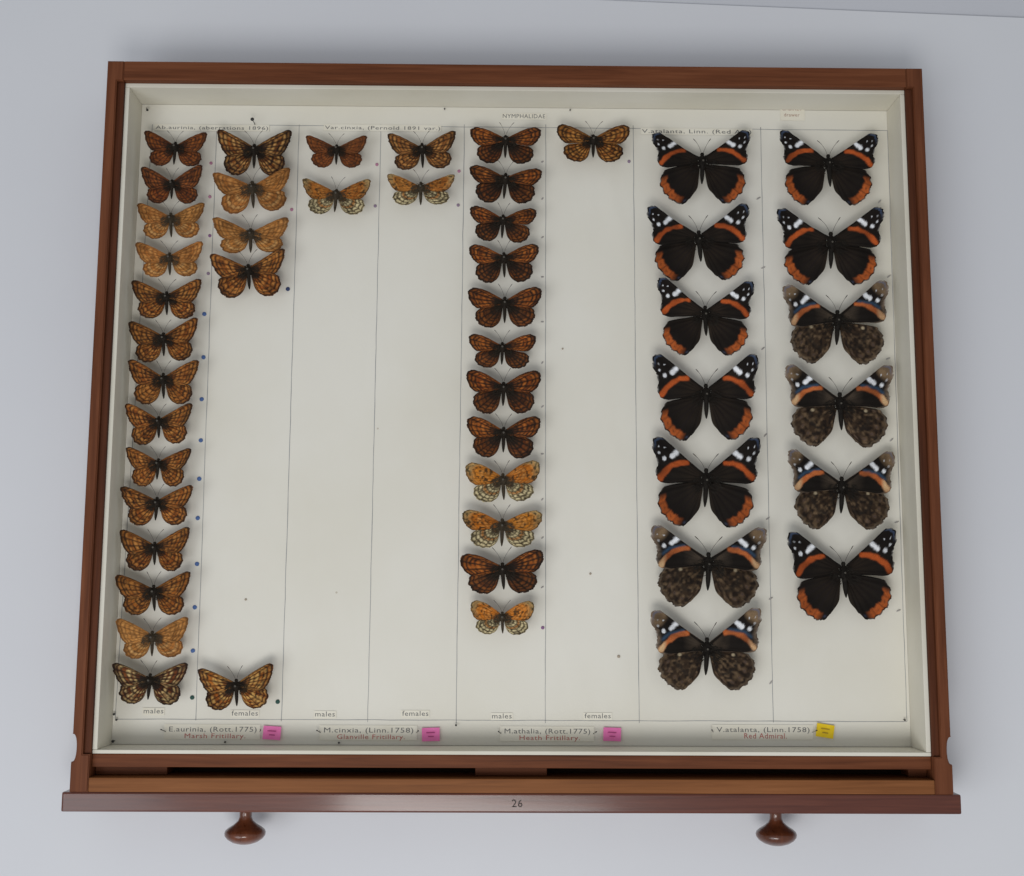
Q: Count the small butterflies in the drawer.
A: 36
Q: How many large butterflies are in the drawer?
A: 13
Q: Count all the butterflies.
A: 49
